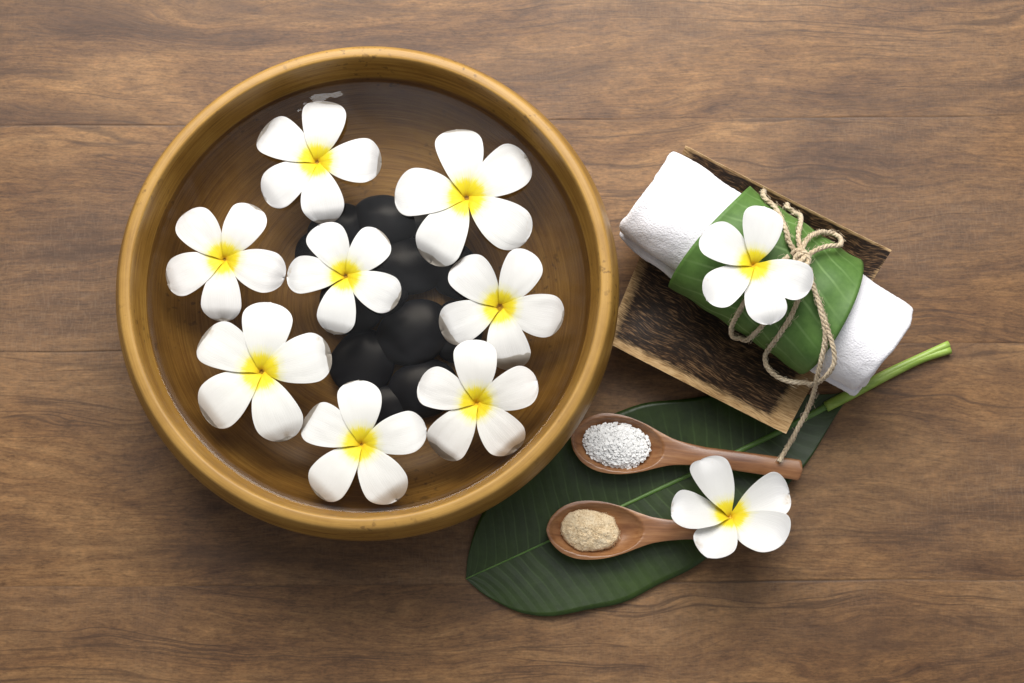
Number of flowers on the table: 10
